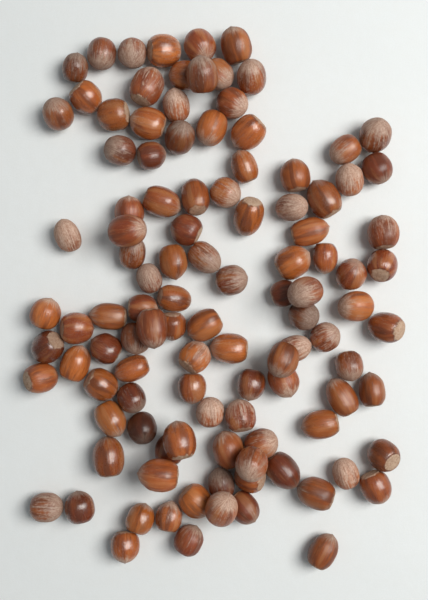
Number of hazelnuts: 110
